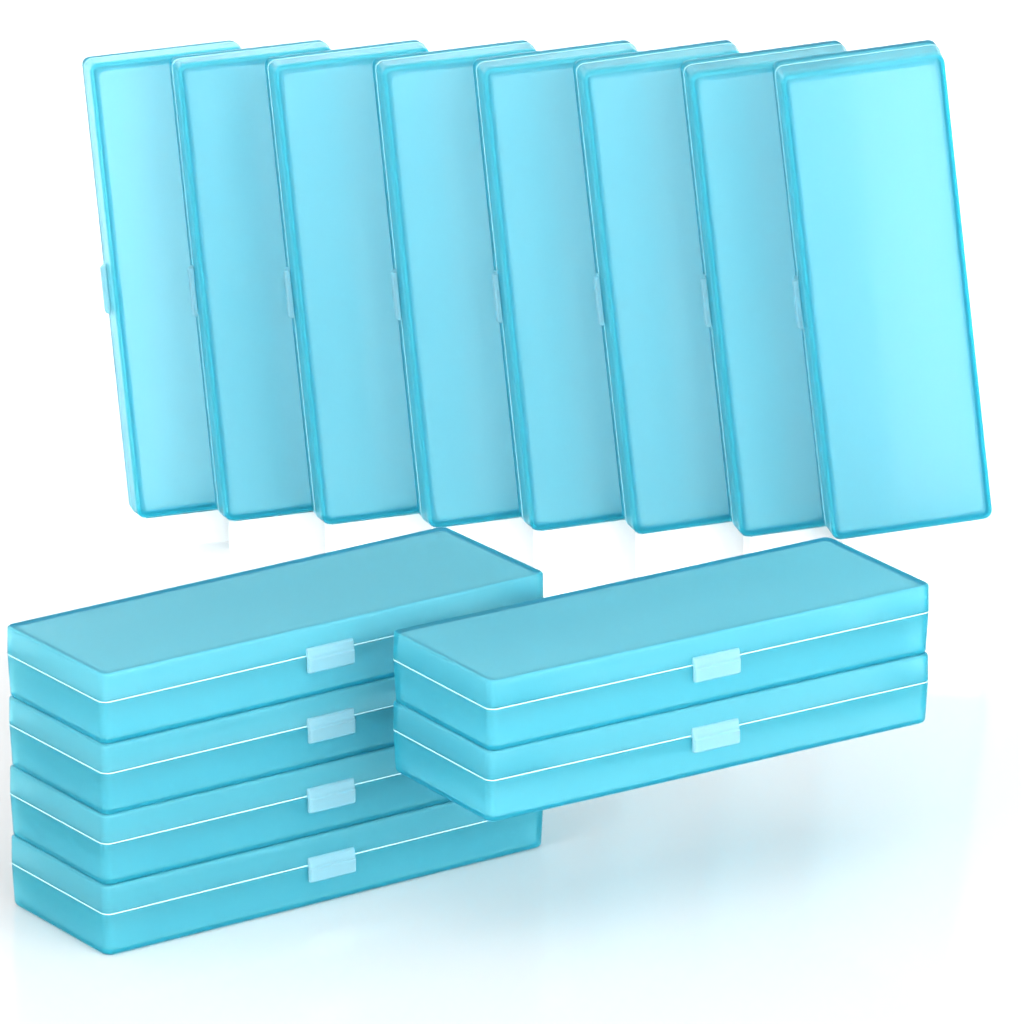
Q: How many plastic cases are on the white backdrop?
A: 14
